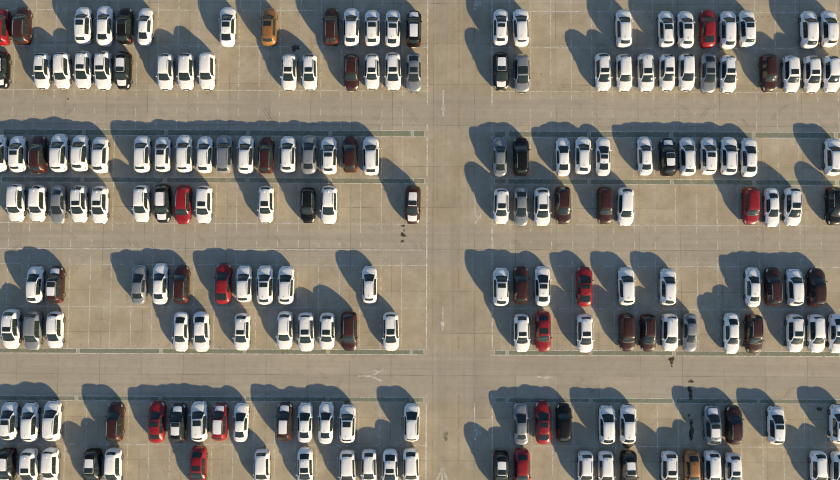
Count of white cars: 128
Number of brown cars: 22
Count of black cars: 16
